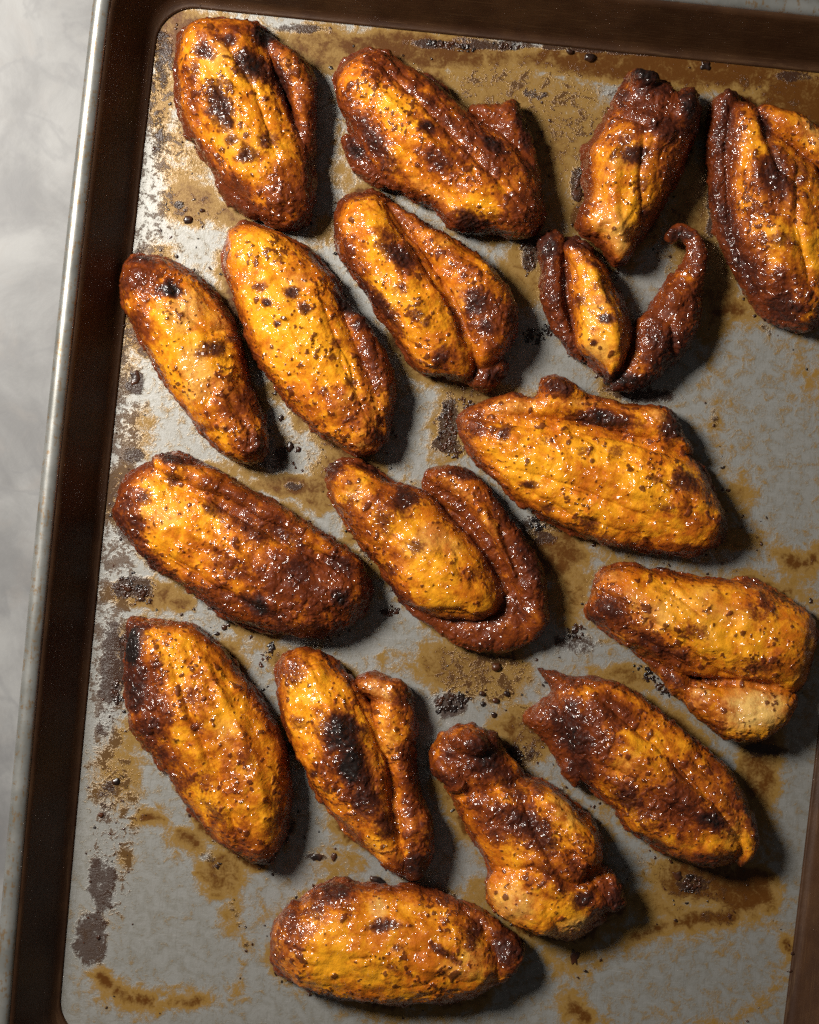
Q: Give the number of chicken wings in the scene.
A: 17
